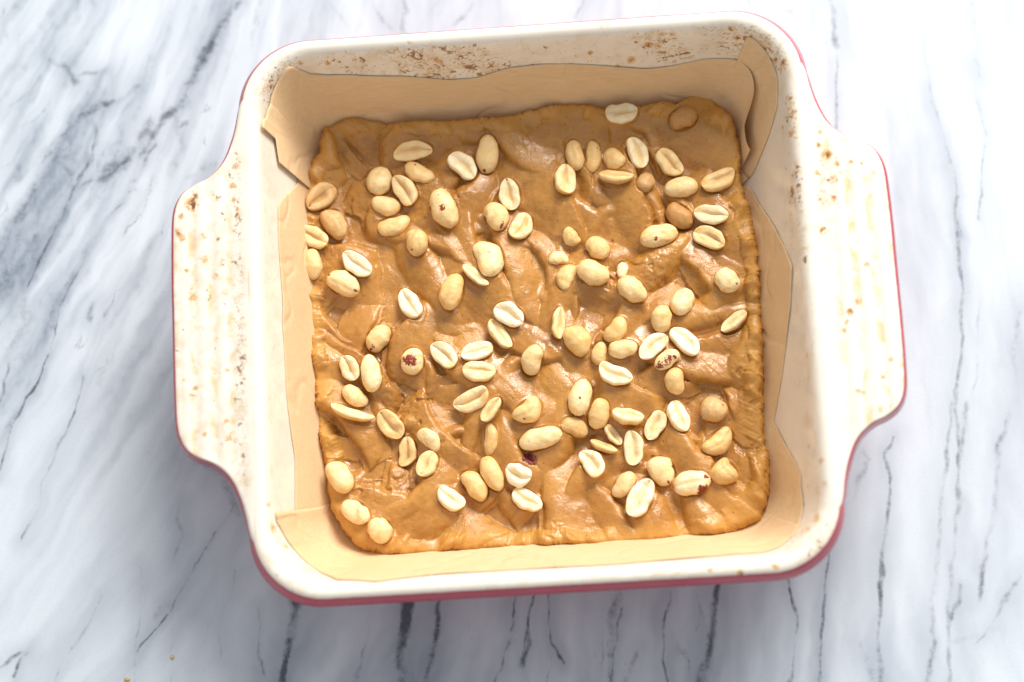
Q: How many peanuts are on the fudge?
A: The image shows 106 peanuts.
